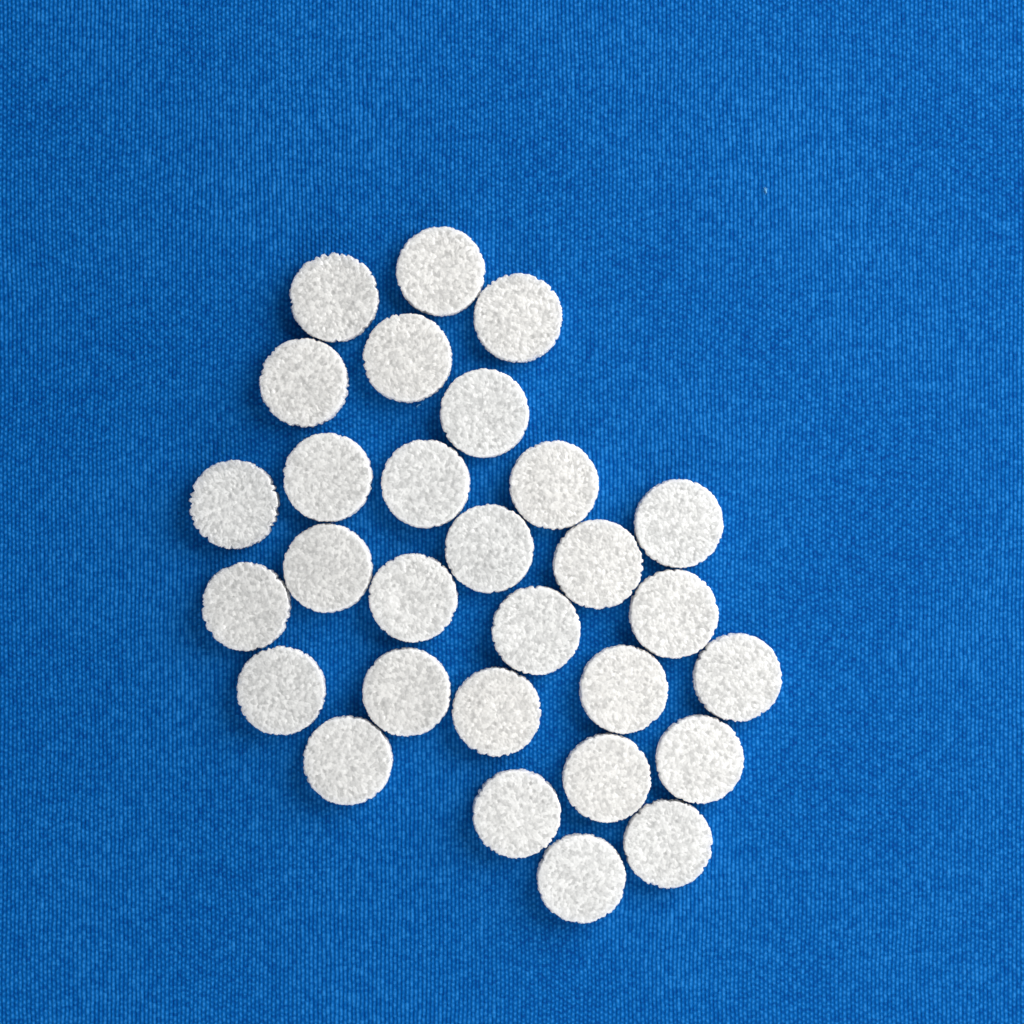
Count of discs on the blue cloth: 29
